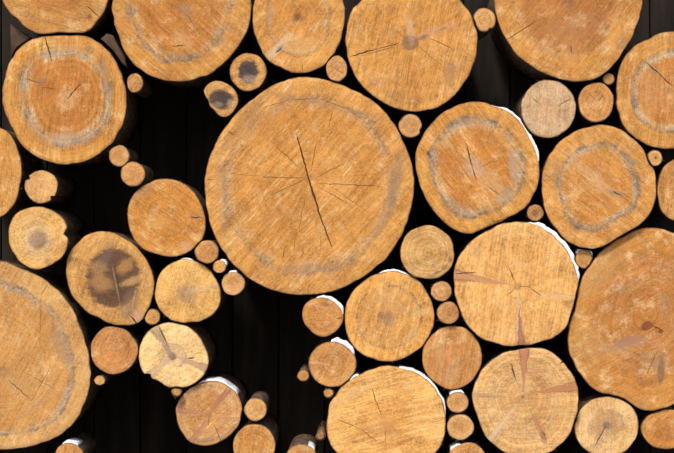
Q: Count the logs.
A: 64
